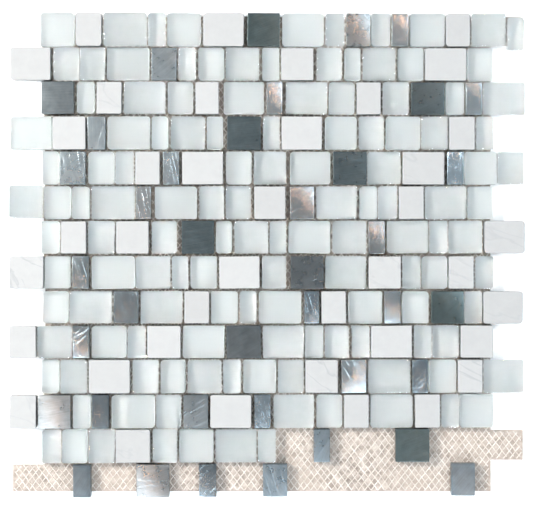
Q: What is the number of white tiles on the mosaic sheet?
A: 168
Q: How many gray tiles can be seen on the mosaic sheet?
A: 39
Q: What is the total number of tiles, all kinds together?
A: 207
